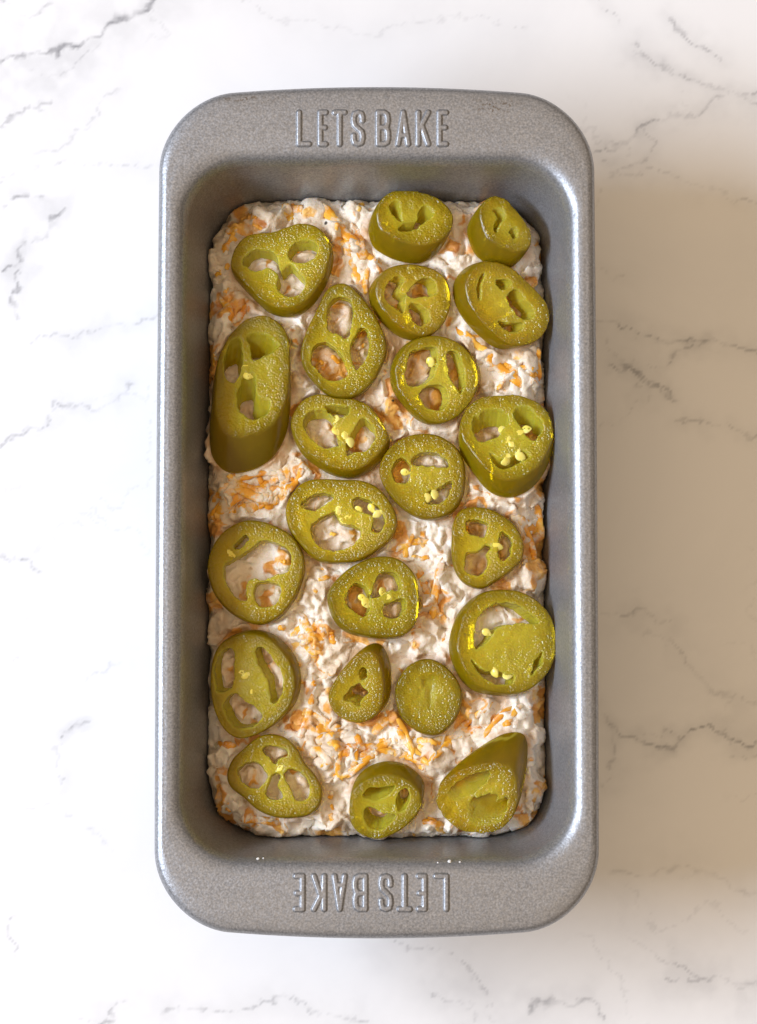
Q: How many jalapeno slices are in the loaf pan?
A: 22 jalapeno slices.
